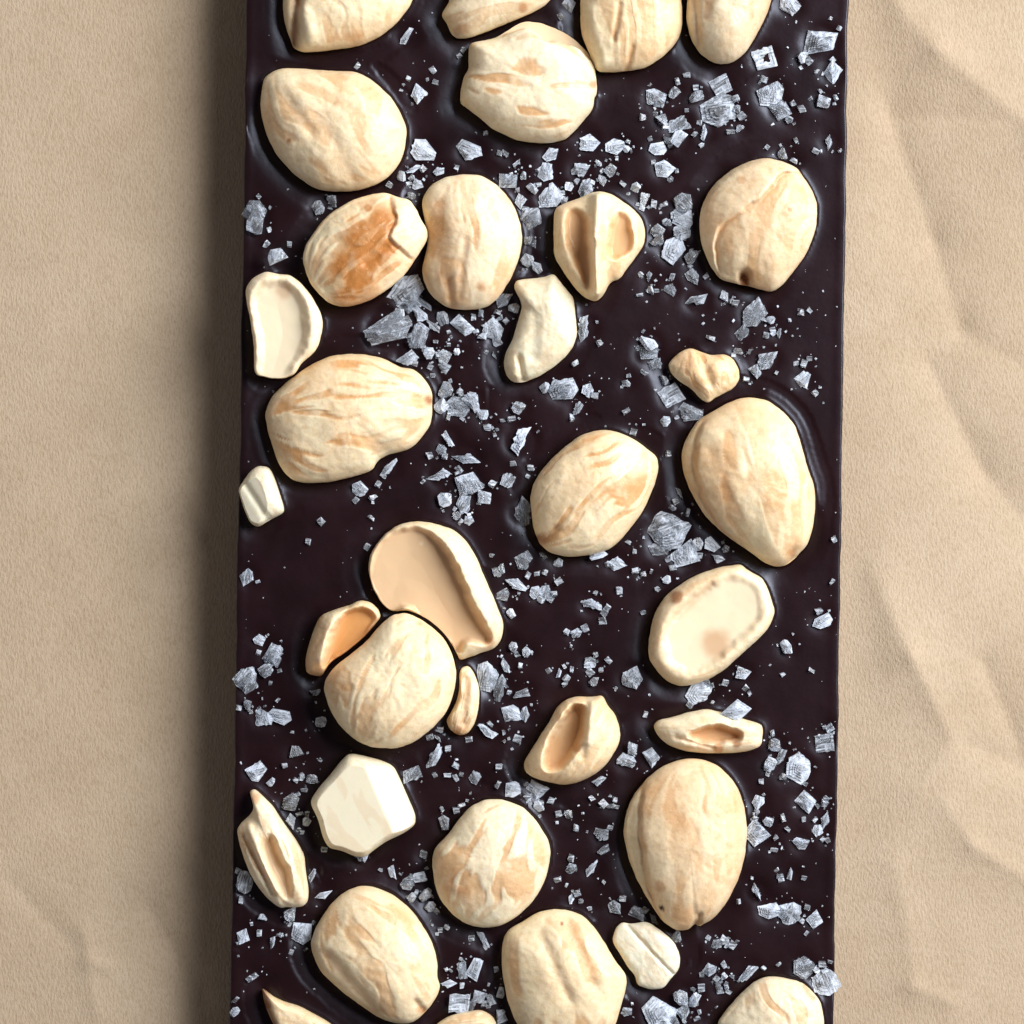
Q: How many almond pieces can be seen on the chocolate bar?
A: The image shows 34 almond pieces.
